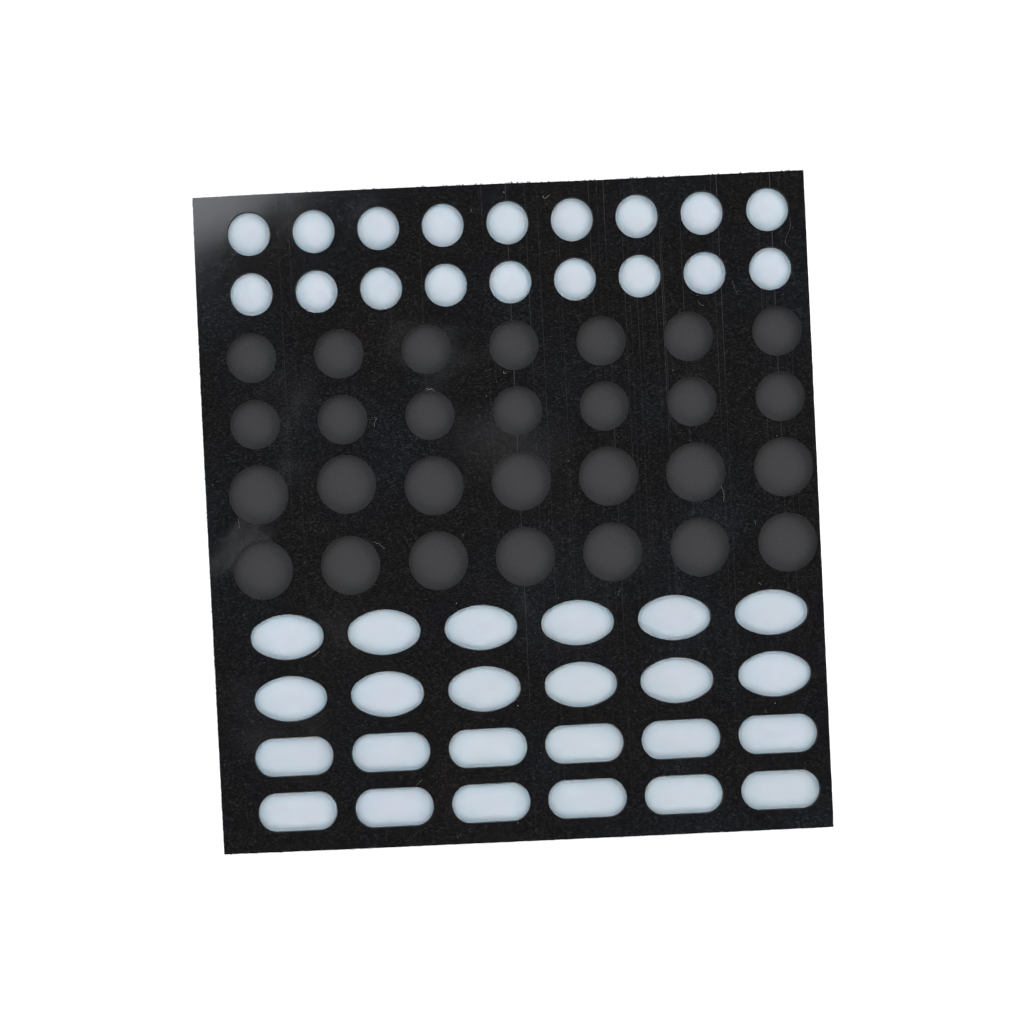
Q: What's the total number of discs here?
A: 18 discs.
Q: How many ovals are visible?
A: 12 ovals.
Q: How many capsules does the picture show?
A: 12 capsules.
